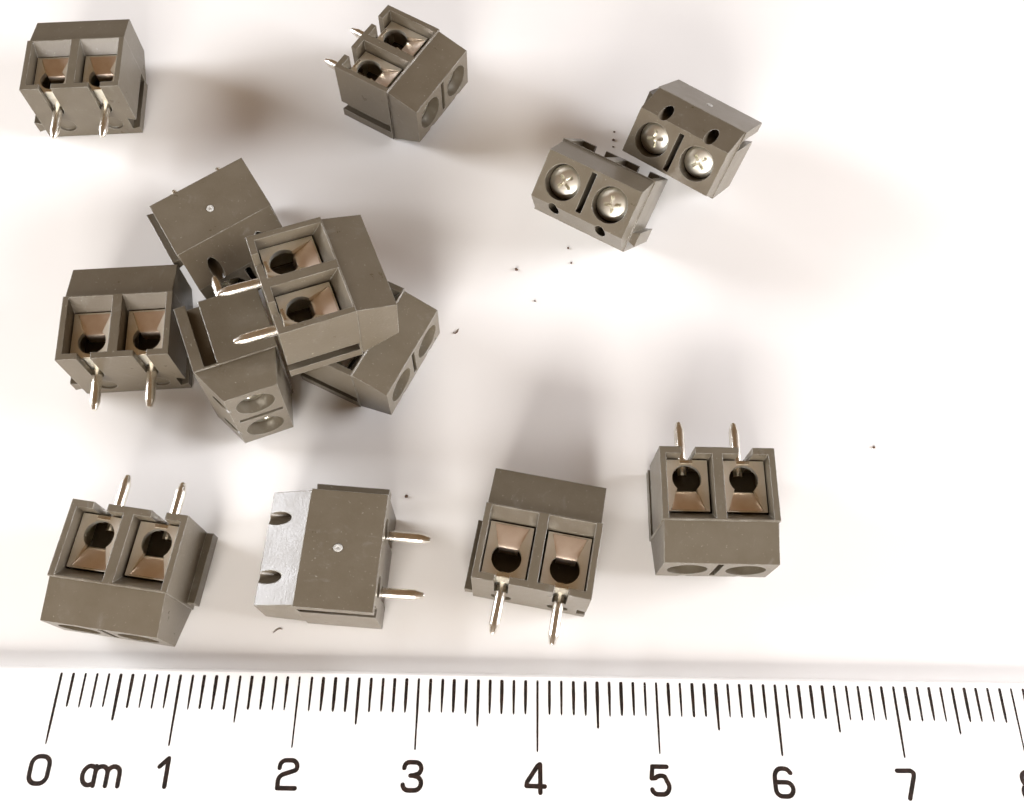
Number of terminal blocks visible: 13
